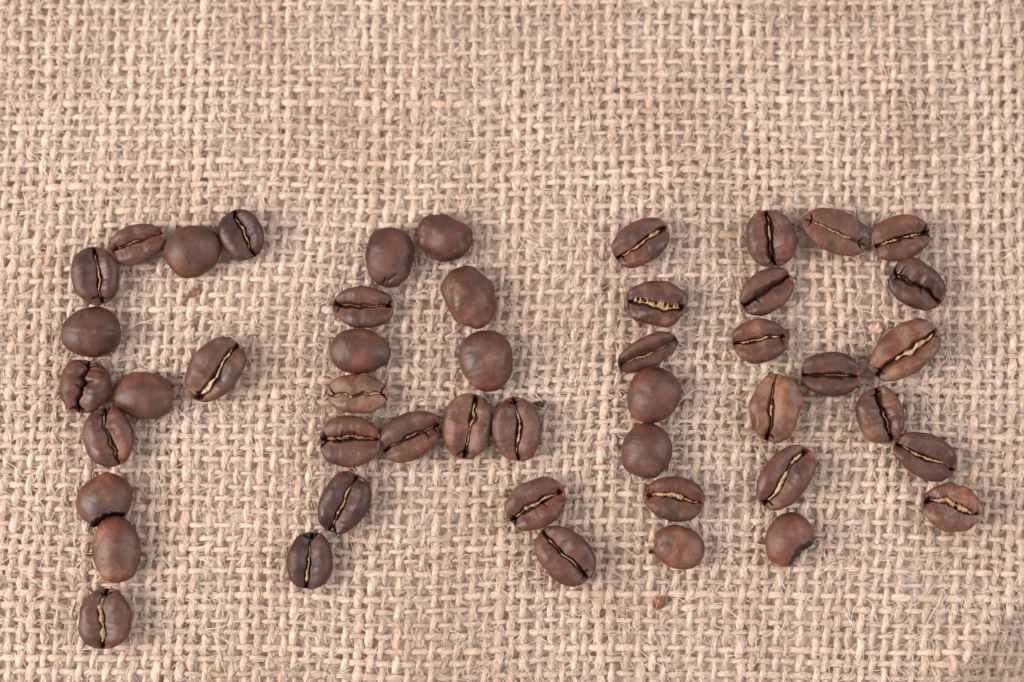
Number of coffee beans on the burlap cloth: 48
